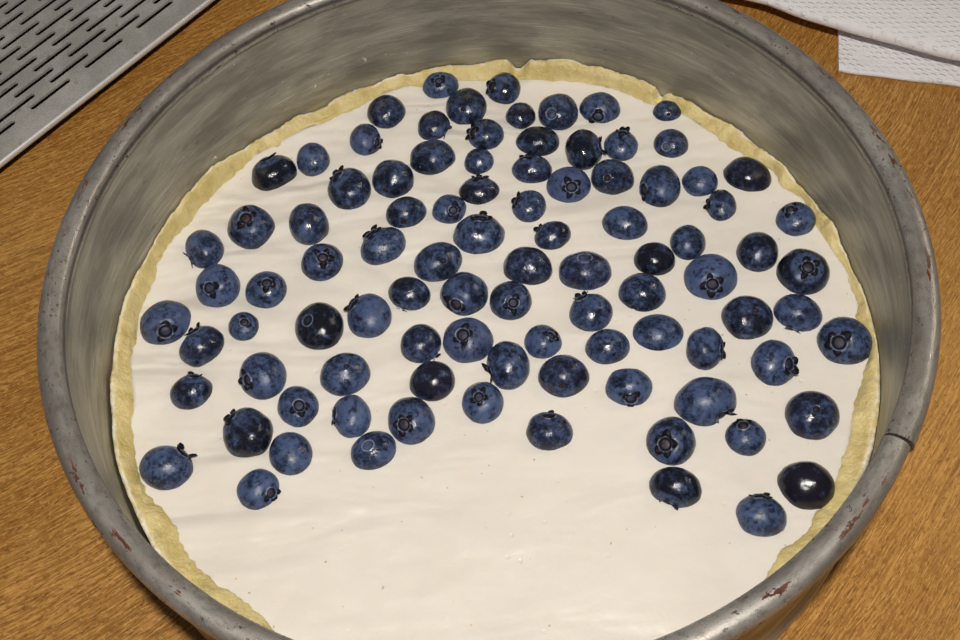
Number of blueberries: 95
